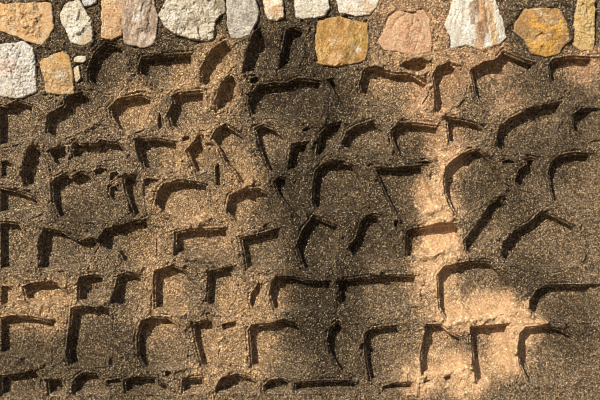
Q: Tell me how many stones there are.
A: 19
